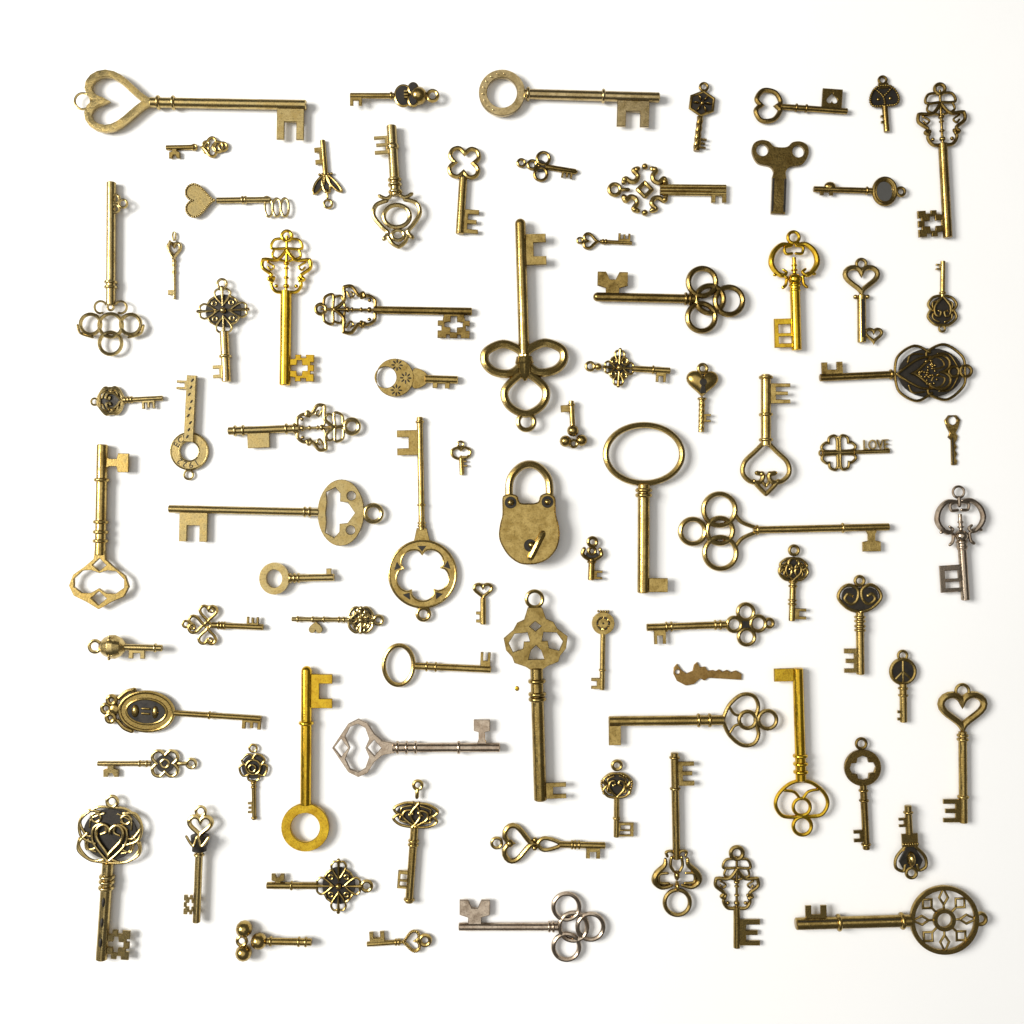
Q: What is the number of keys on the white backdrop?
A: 81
